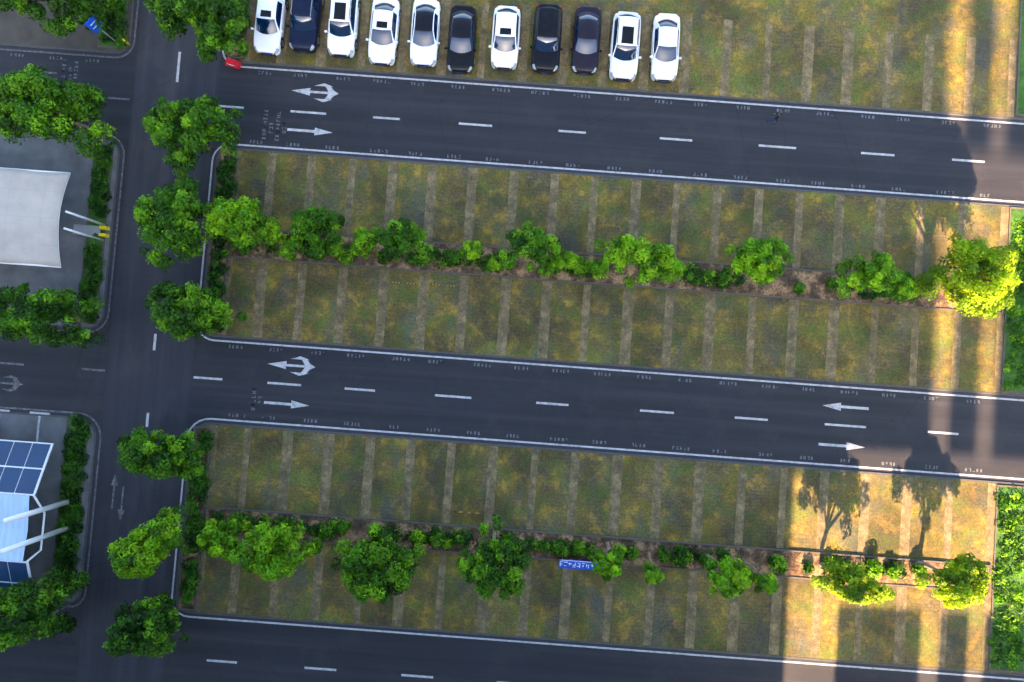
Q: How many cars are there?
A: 11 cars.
